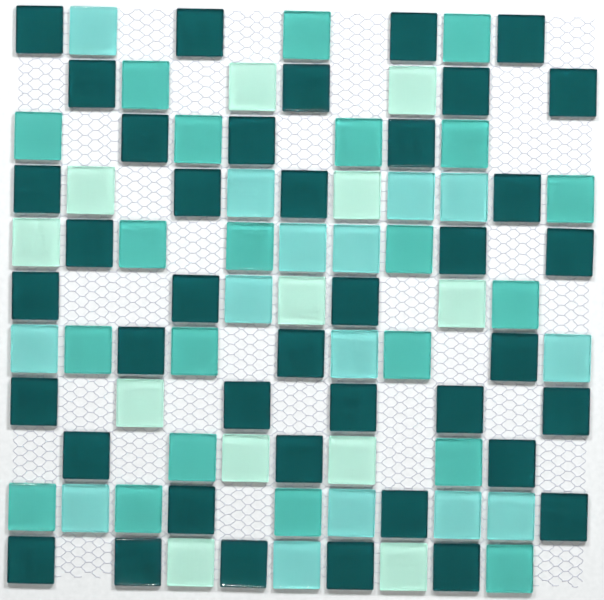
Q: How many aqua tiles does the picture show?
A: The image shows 15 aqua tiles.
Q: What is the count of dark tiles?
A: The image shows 40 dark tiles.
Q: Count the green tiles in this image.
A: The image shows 21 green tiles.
